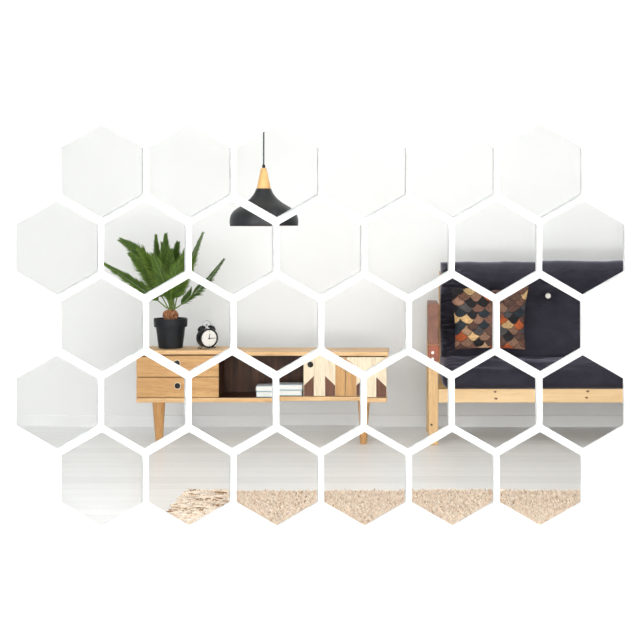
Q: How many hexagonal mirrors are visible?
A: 32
